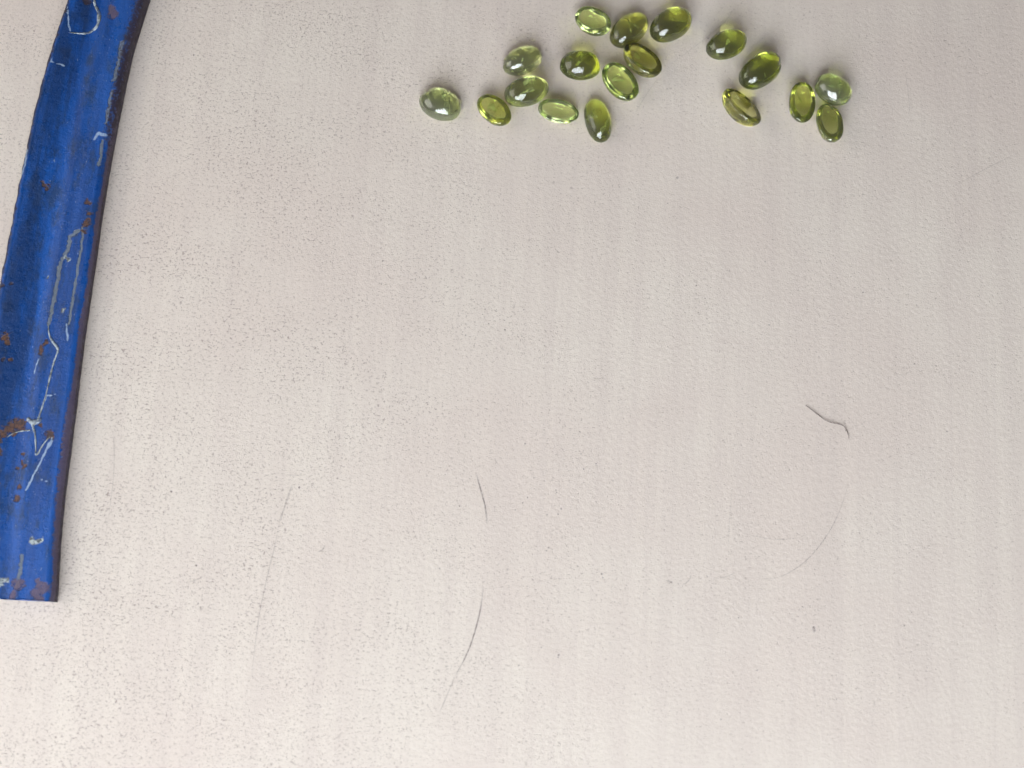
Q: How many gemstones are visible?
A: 18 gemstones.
